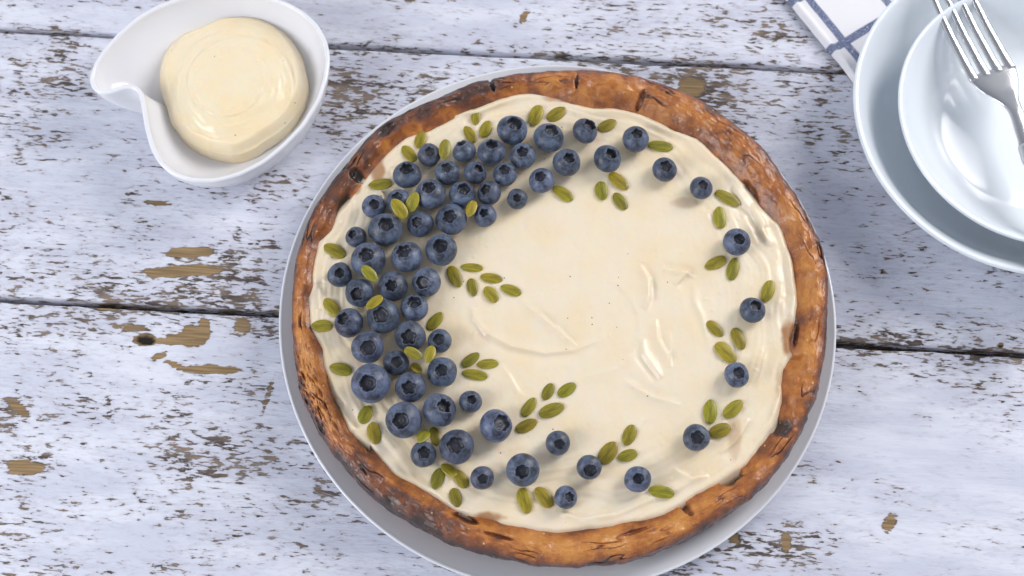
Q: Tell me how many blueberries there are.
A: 61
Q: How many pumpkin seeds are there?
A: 67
